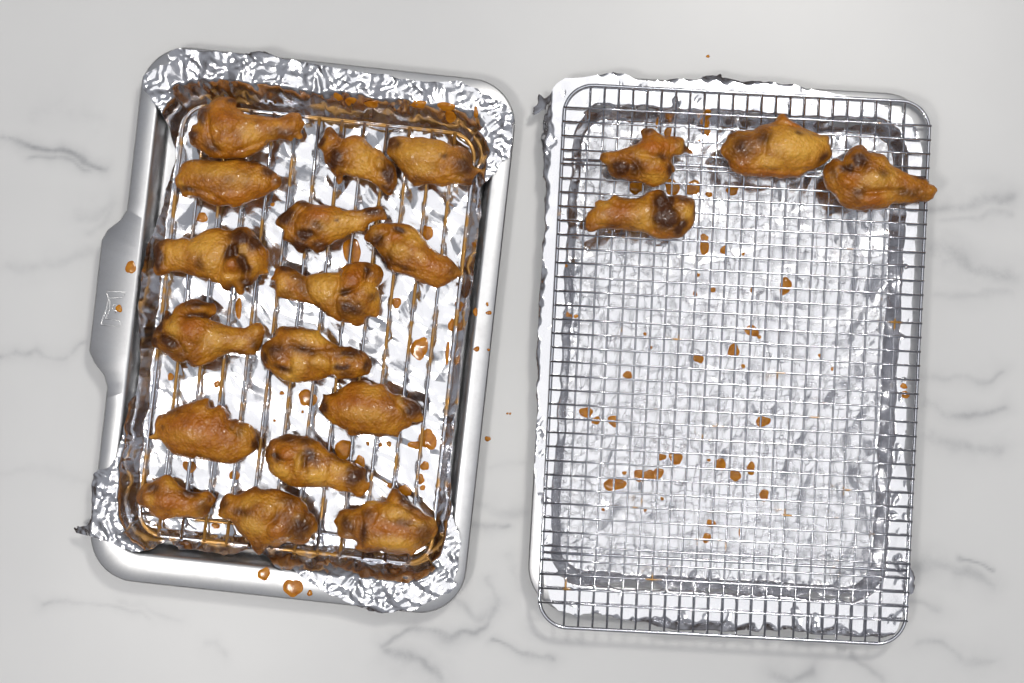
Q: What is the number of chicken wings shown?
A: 20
